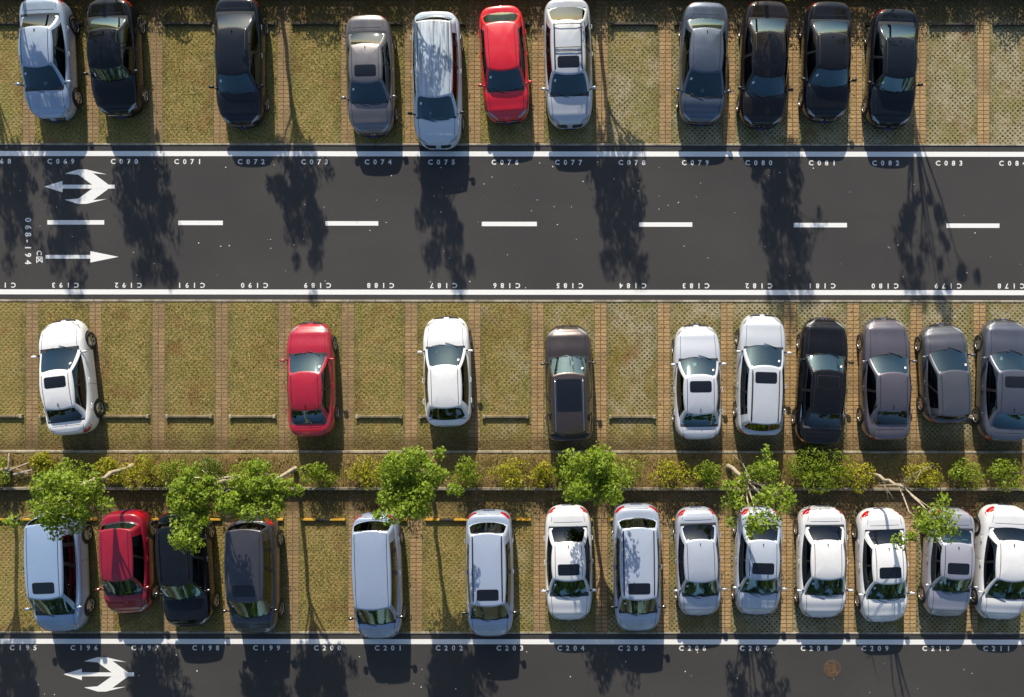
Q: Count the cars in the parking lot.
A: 35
